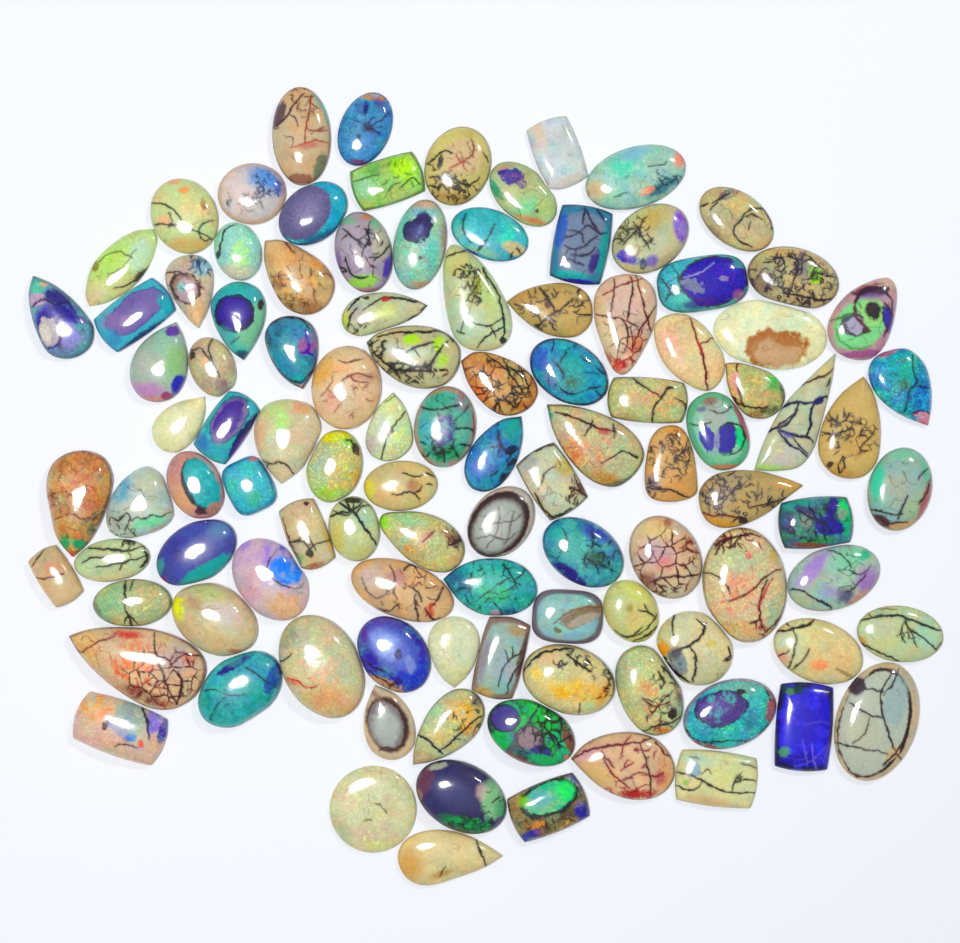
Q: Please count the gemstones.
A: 105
